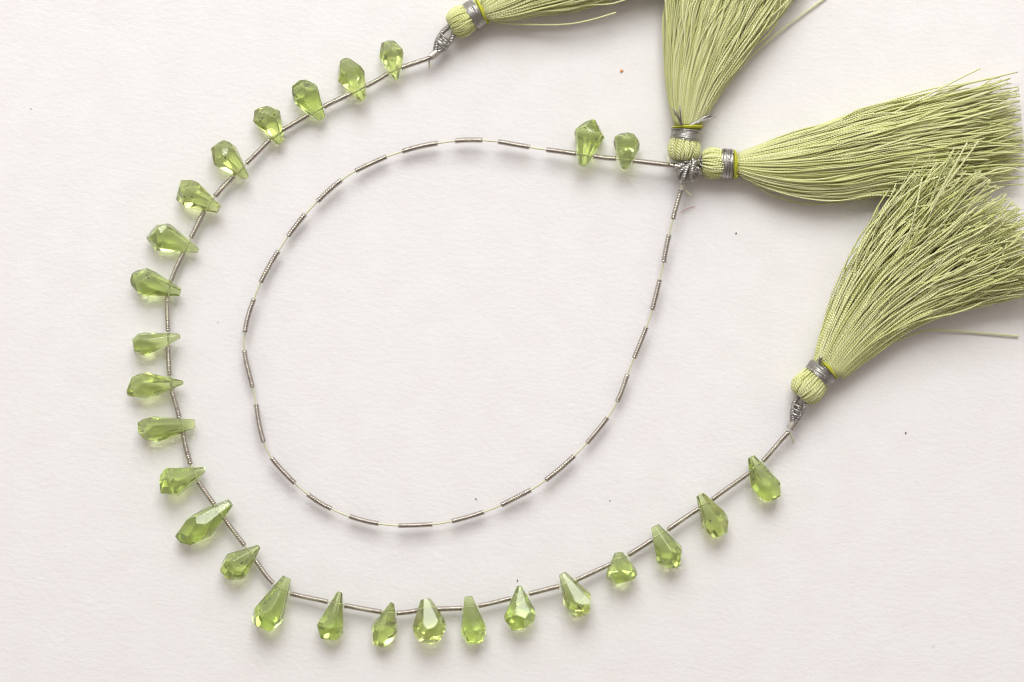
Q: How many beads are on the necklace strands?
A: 27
